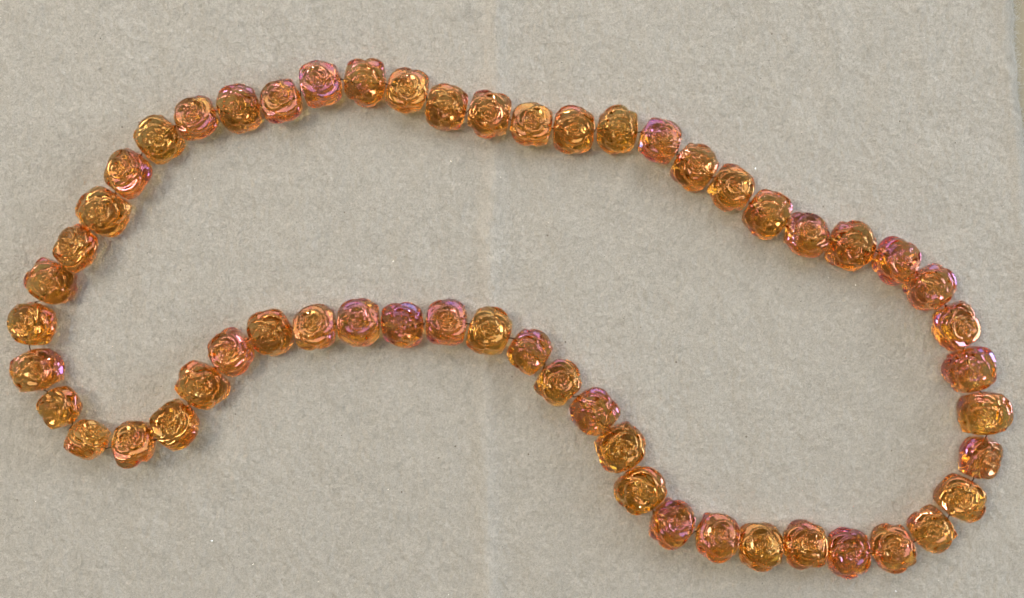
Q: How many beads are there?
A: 55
